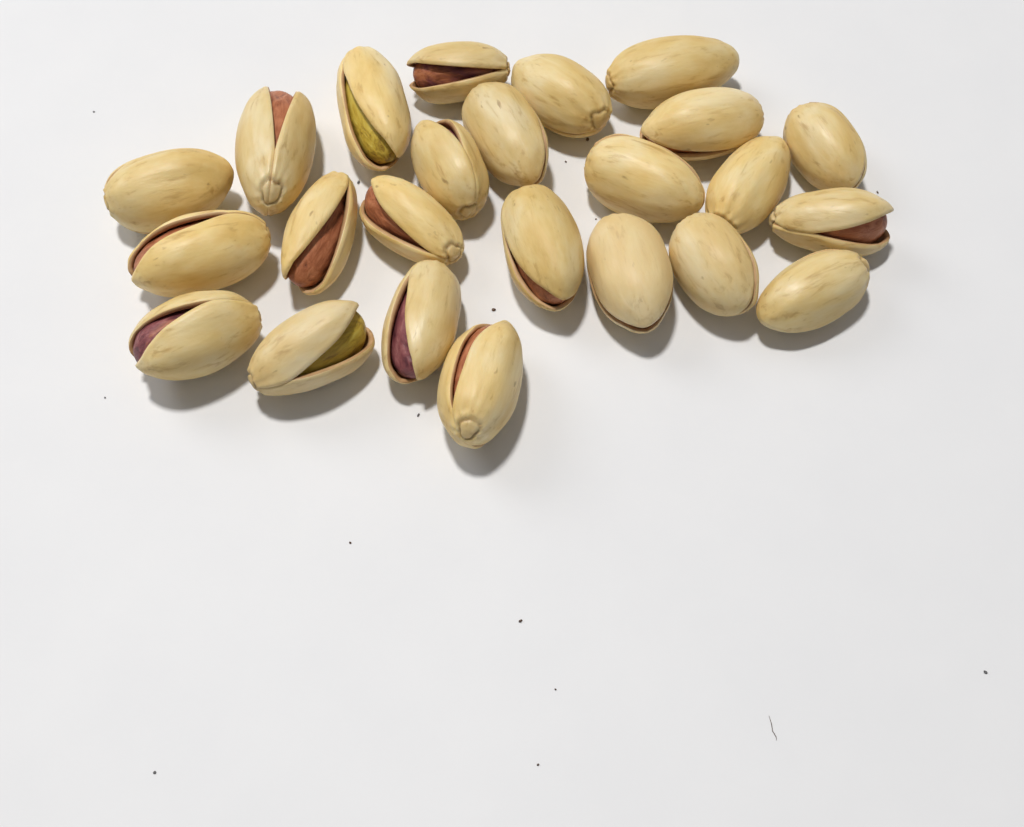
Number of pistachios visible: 24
